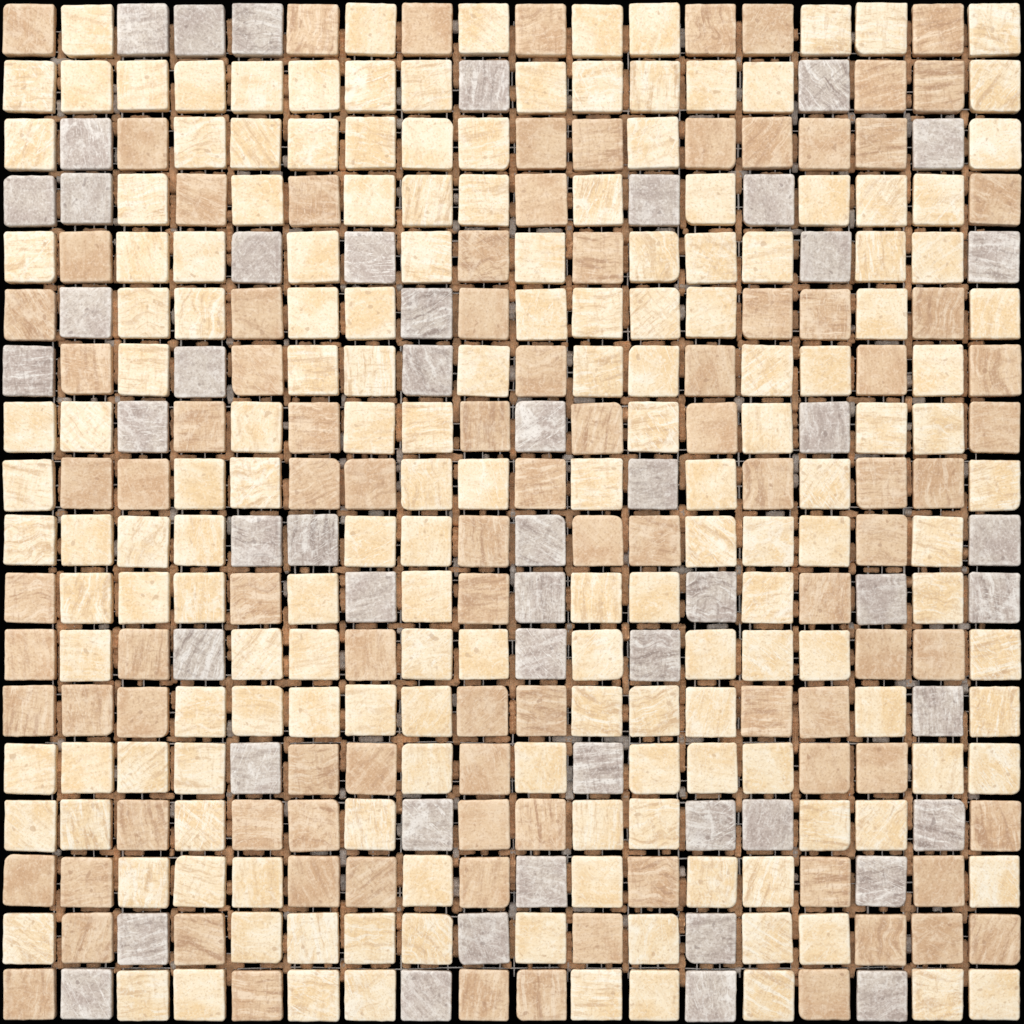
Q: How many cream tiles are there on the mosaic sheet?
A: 173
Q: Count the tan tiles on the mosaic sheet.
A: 99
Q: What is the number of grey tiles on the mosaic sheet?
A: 52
